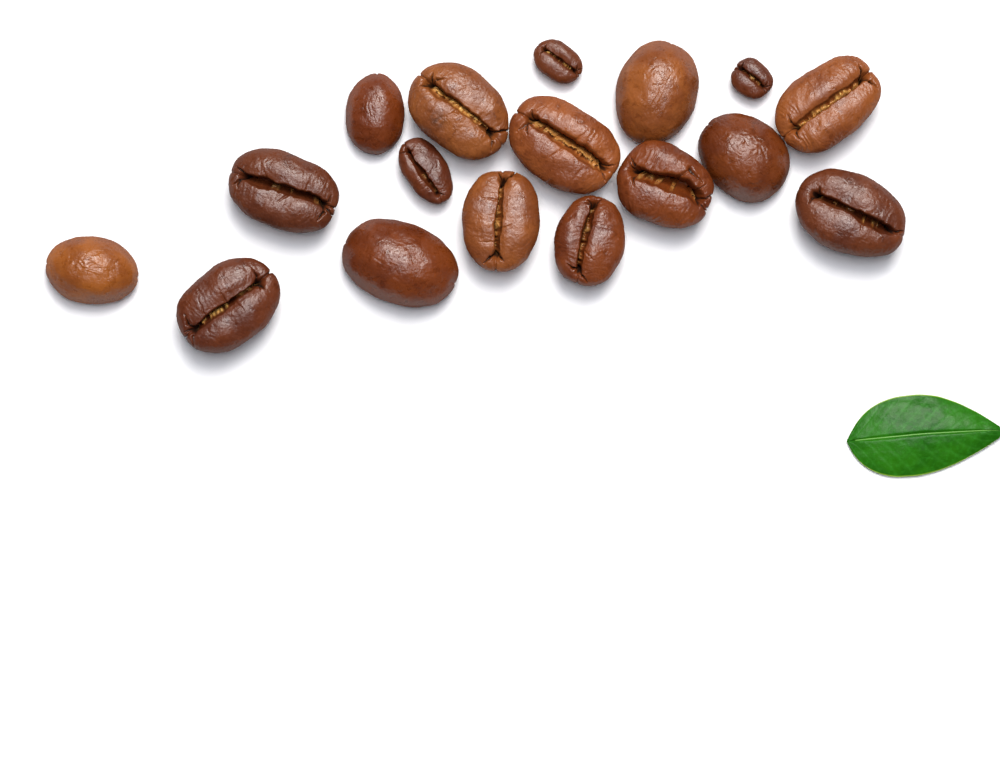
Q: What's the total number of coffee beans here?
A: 17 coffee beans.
